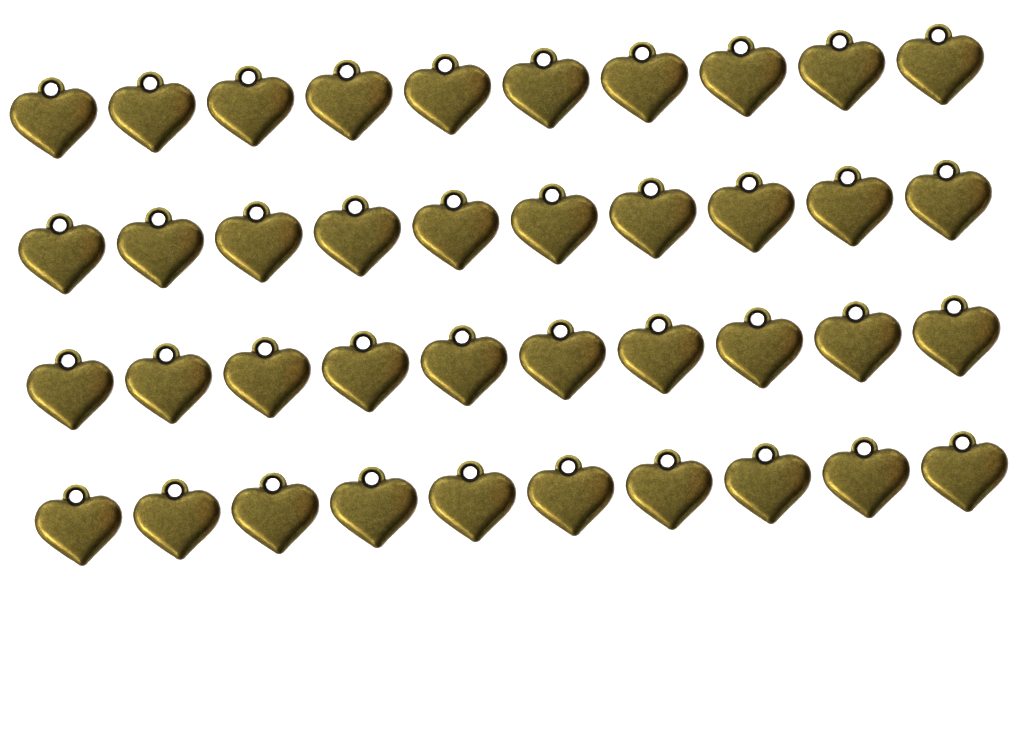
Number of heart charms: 40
